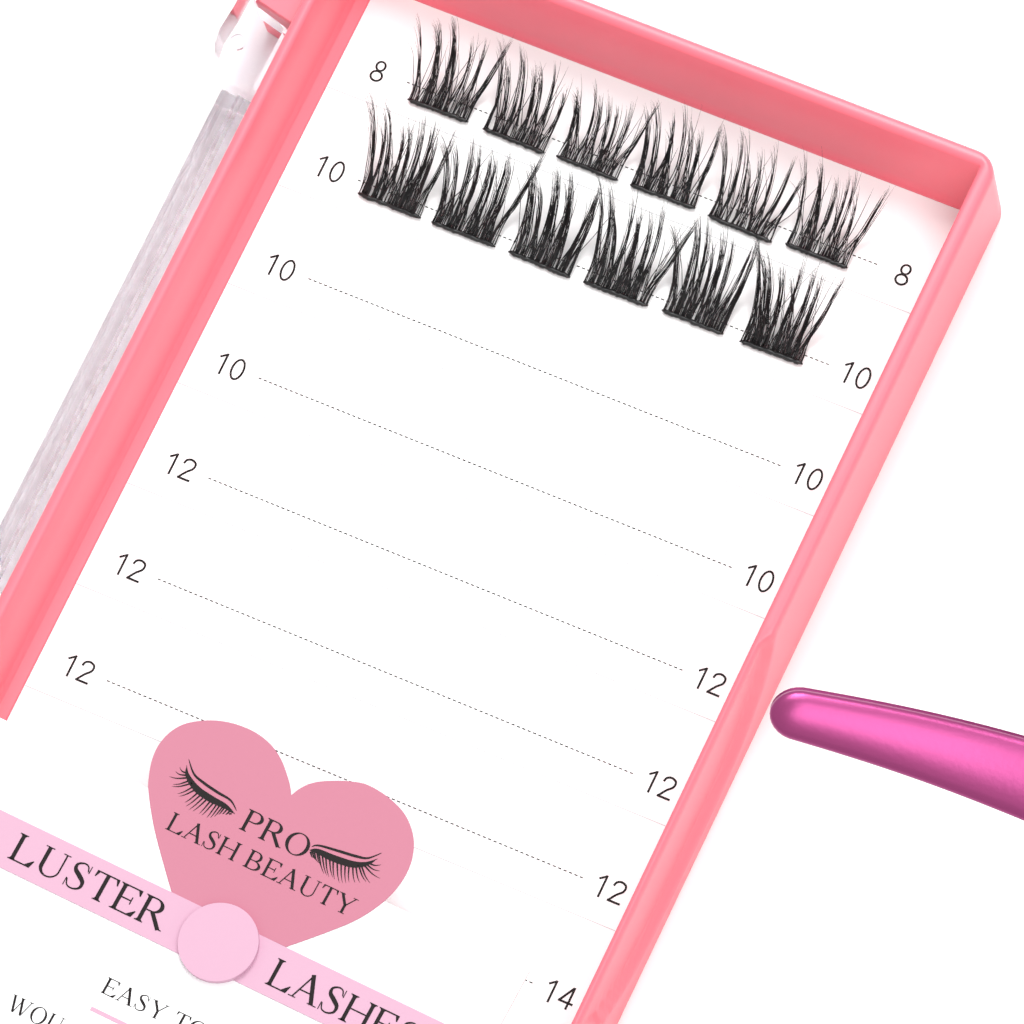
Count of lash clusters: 12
